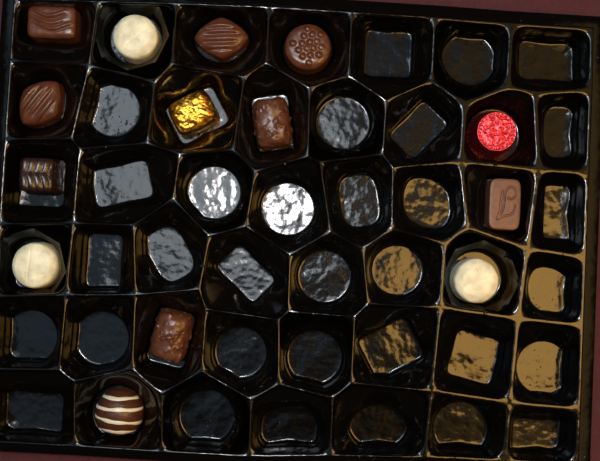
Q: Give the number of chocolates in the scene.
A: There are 14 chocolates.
